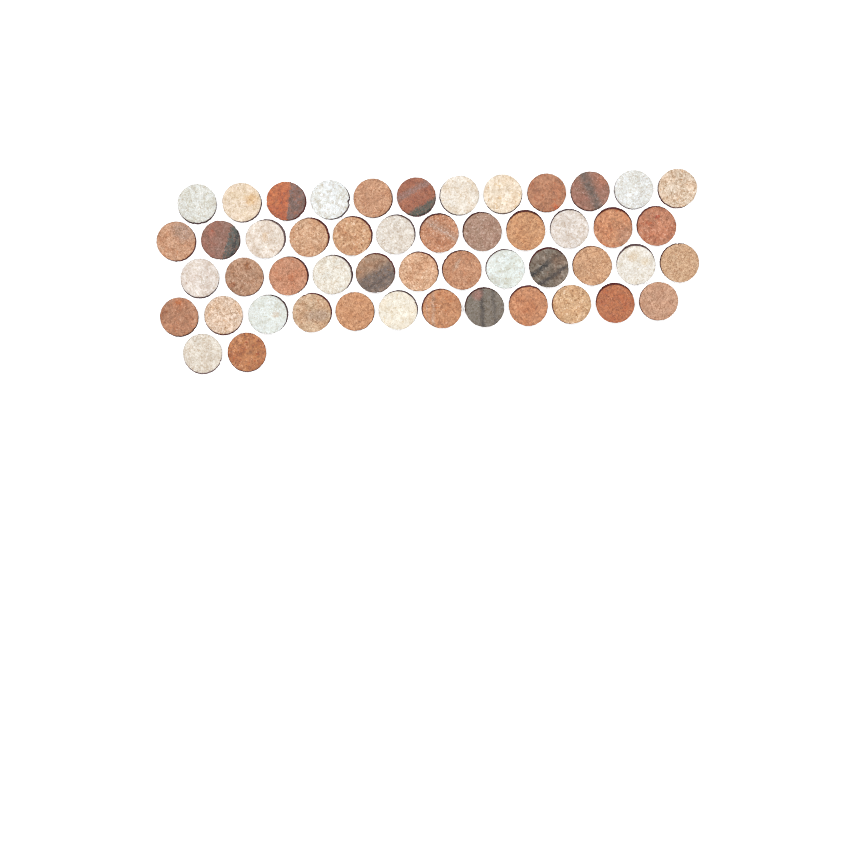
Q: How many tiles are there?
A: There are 50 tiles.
